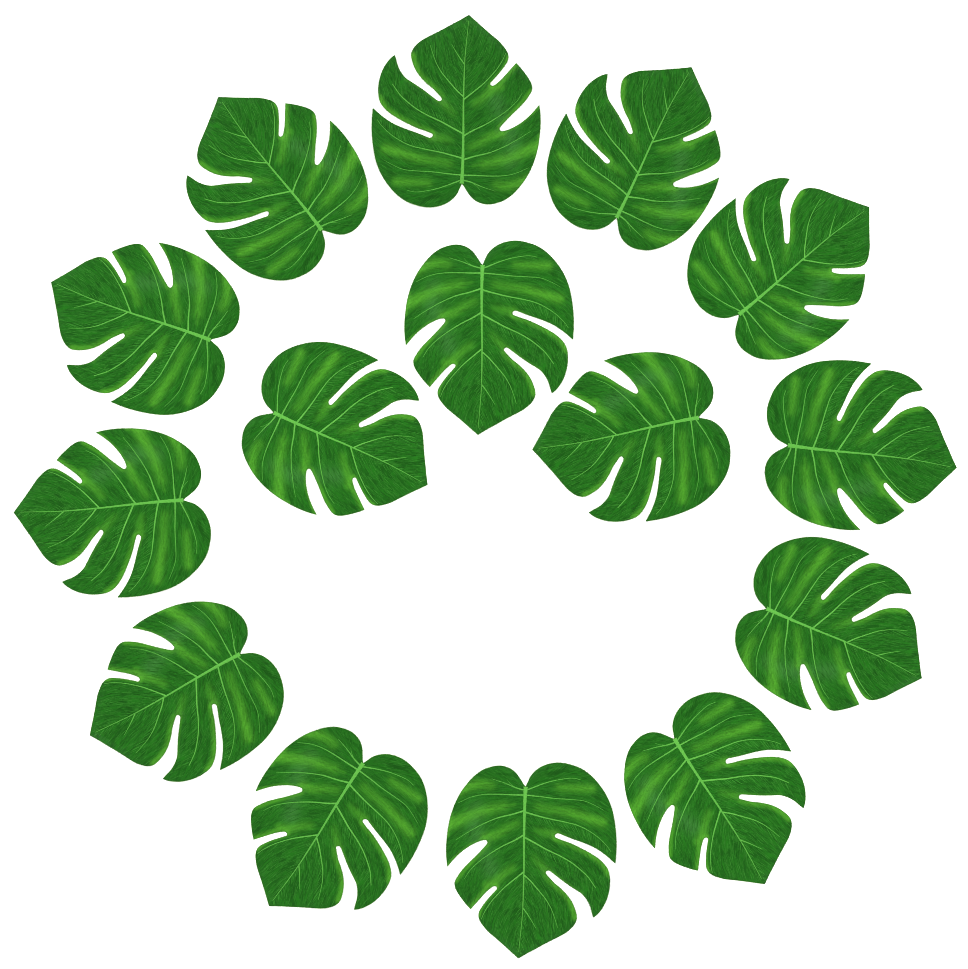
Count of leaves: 15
